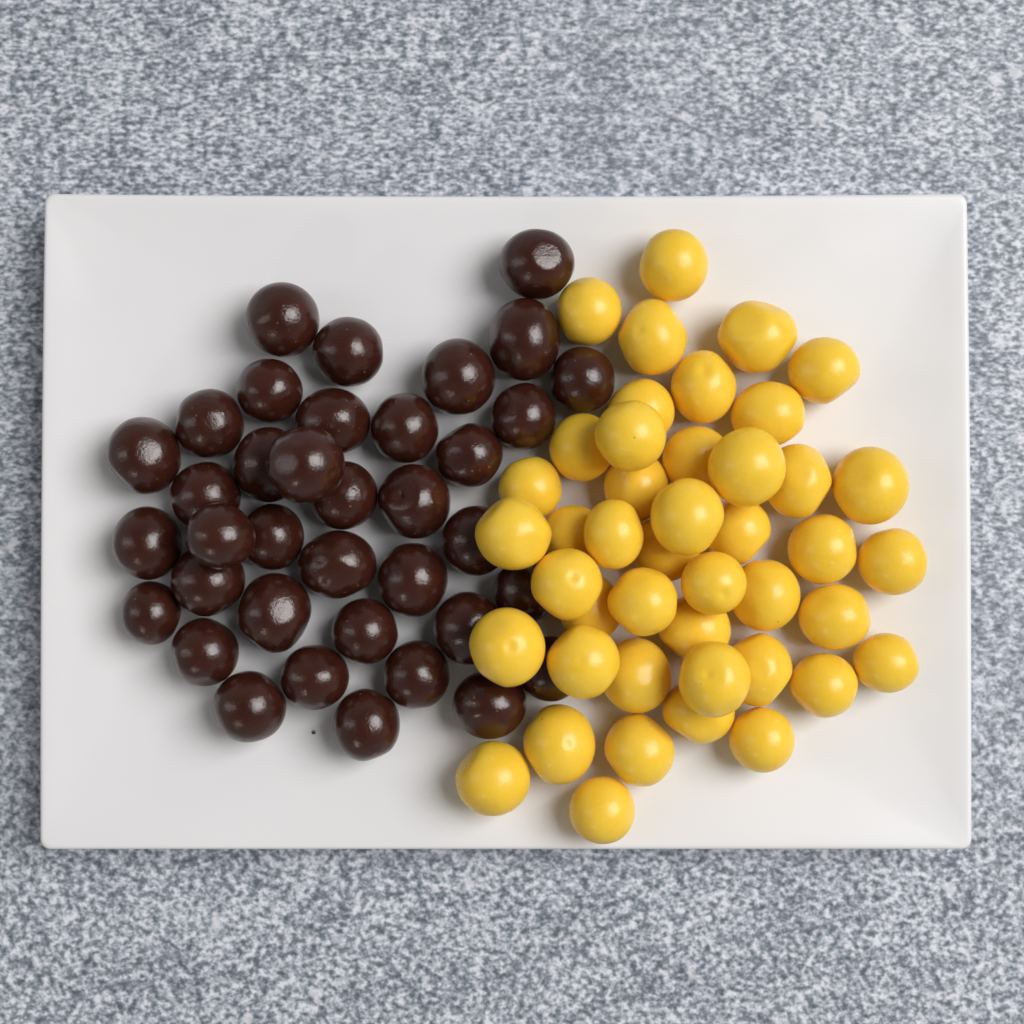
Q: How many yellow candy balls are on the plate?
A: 44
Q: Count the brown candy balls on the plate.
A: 37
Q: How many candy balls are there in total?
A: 81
